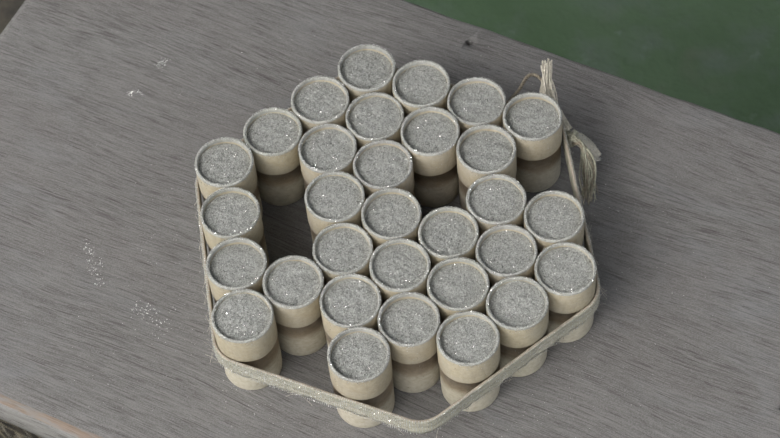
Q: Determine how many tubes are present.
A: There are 31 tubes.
